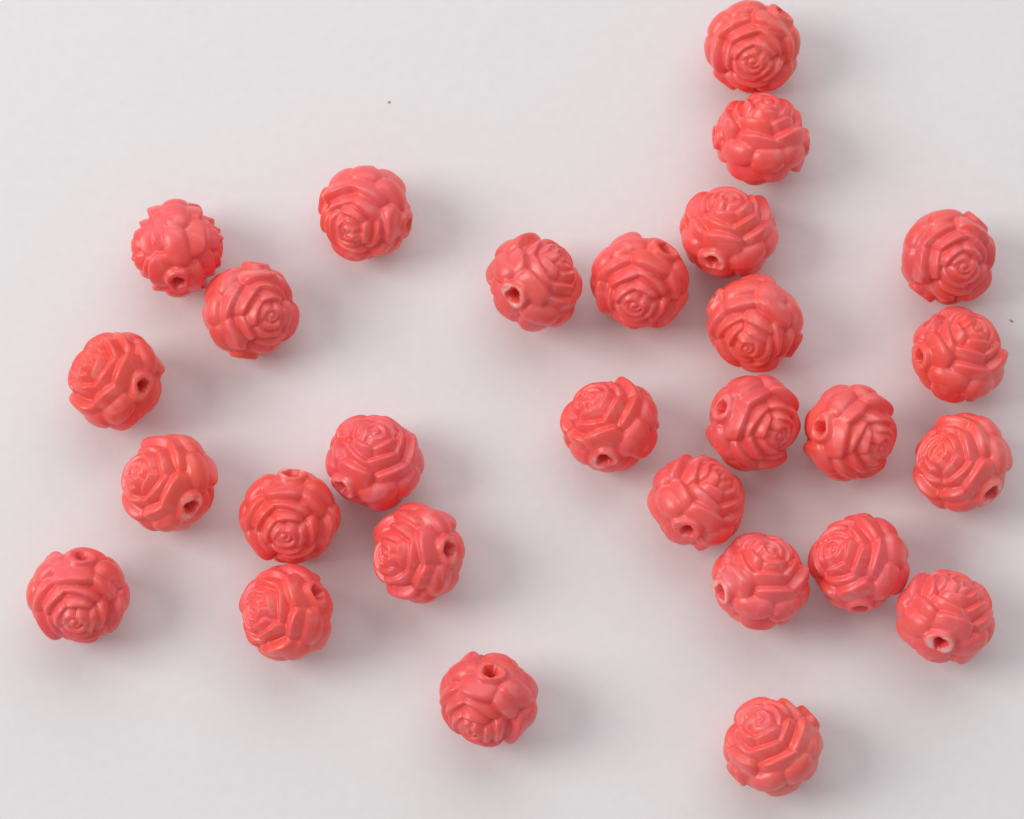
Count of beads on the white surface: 28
